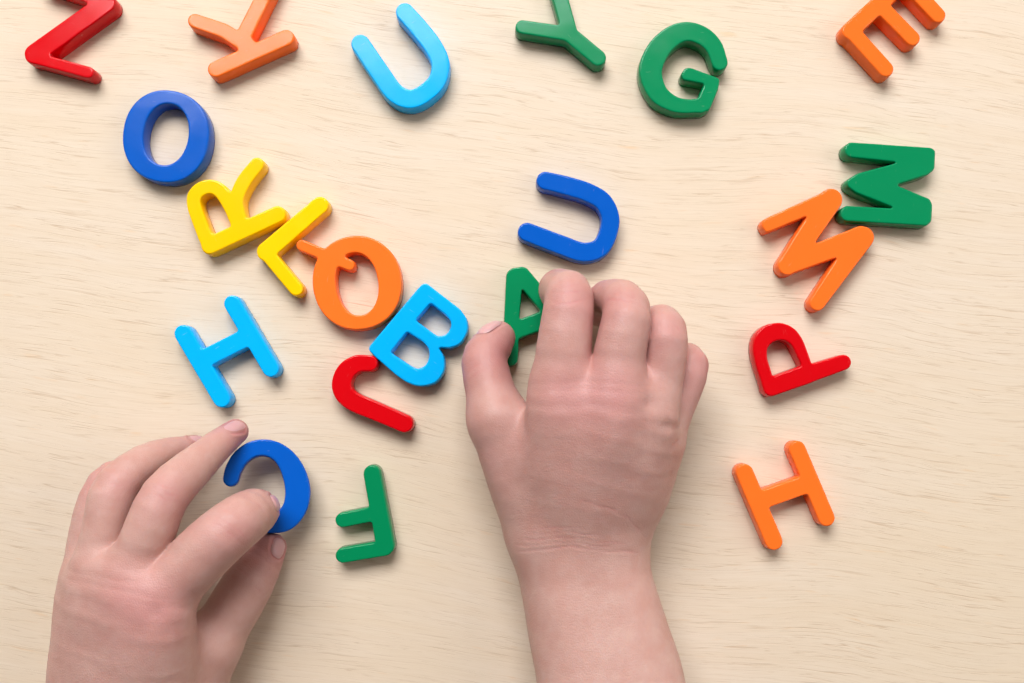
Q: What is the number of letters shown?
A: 21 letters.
